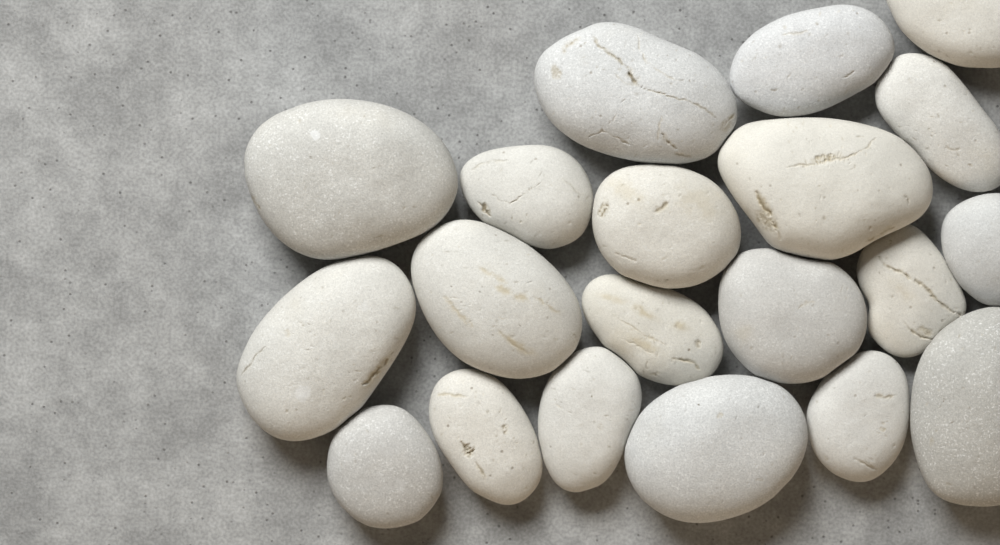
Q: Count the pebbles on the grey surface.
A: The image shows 20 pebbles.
